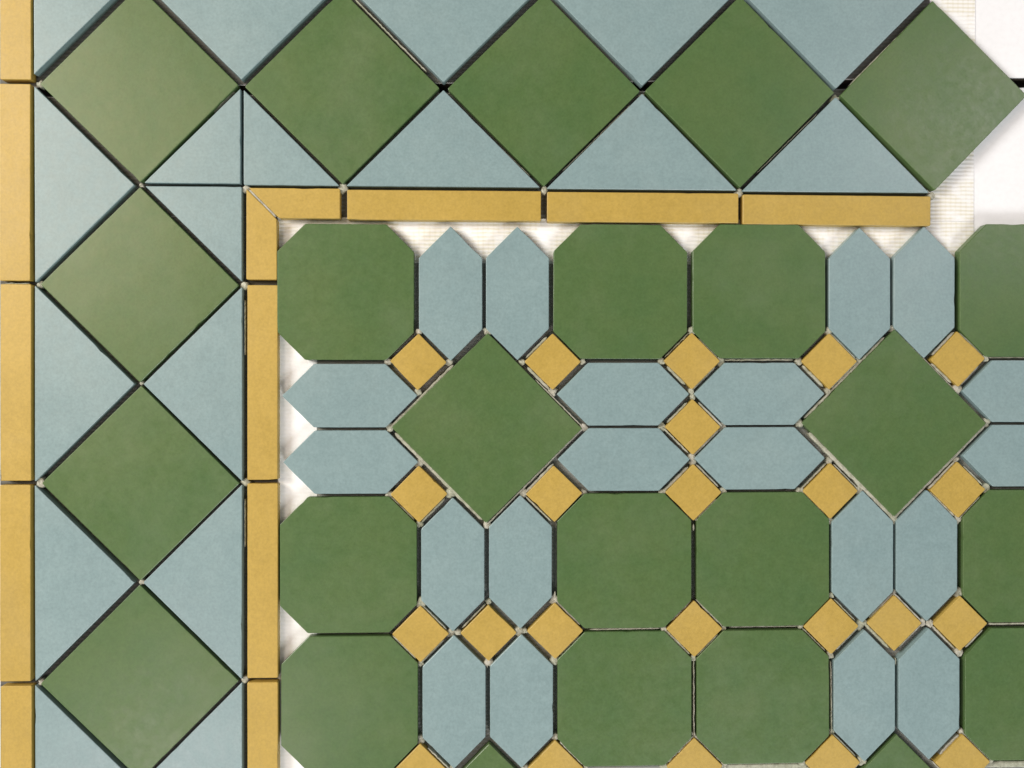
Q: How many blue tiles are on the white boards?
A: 38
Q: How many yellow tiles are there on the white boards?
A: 36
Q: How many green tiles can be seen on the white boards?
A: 24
